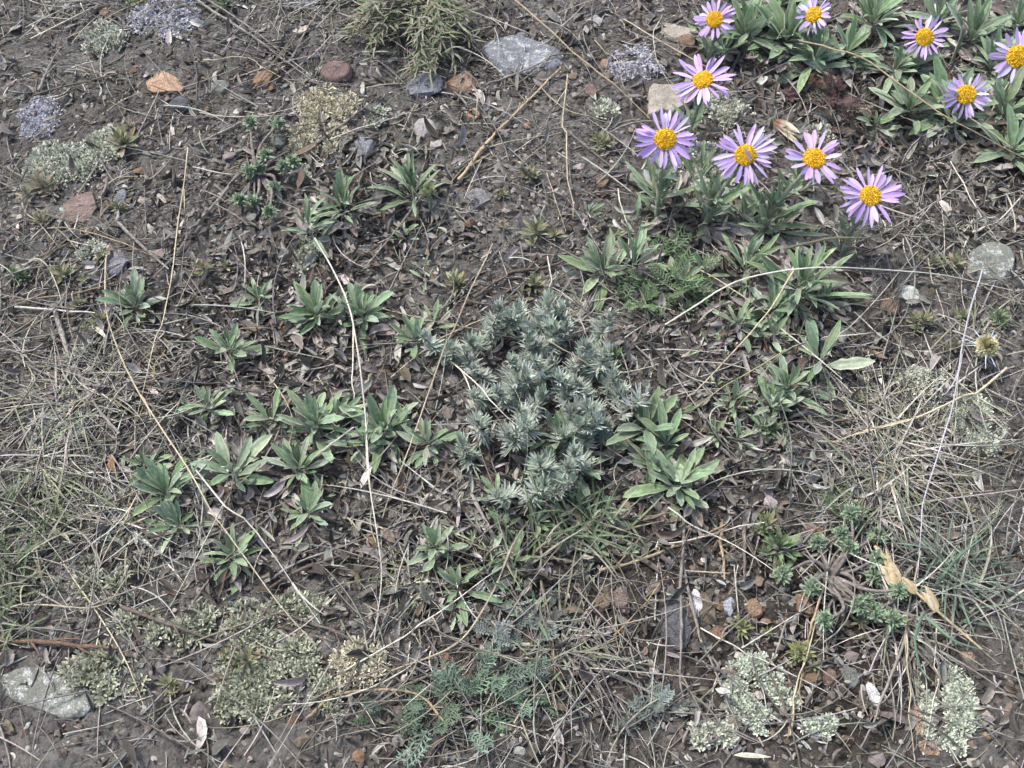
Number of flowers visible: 10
